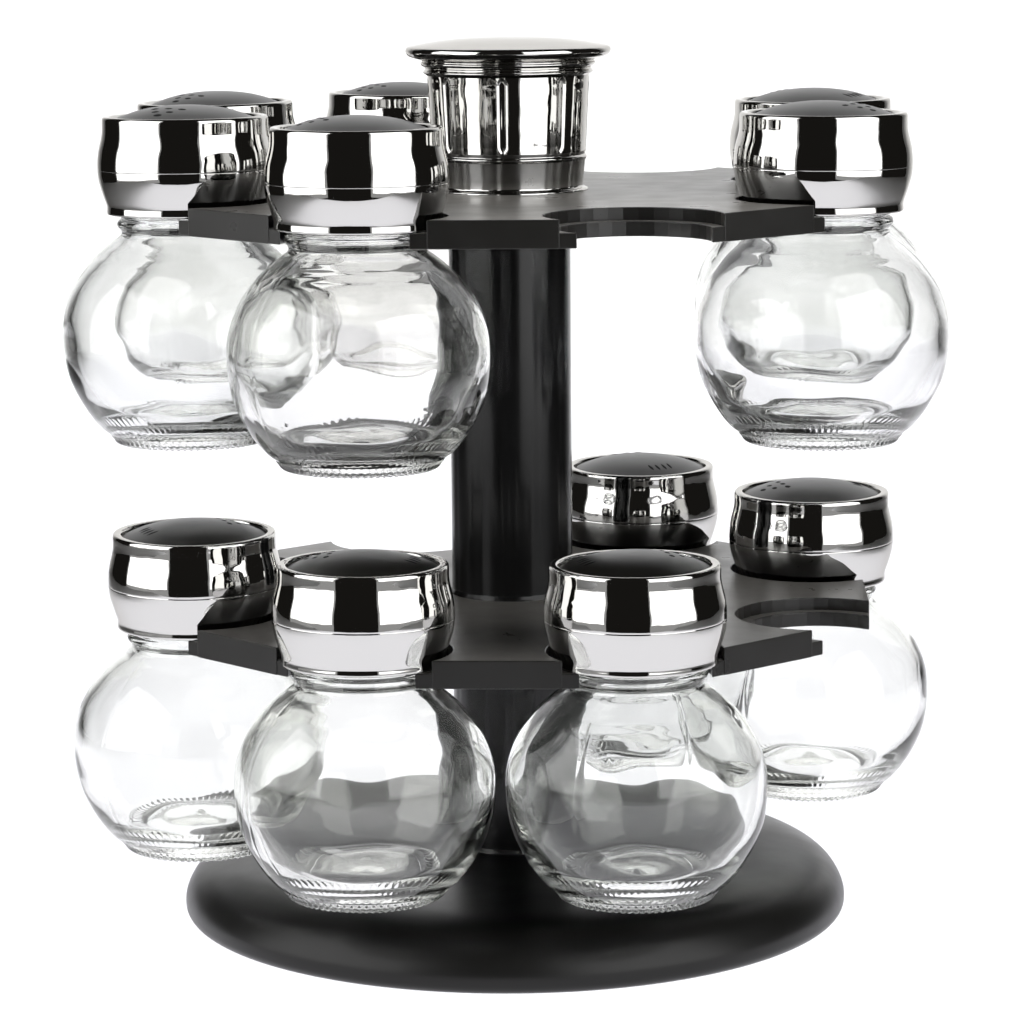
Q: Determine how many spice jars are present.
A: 11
